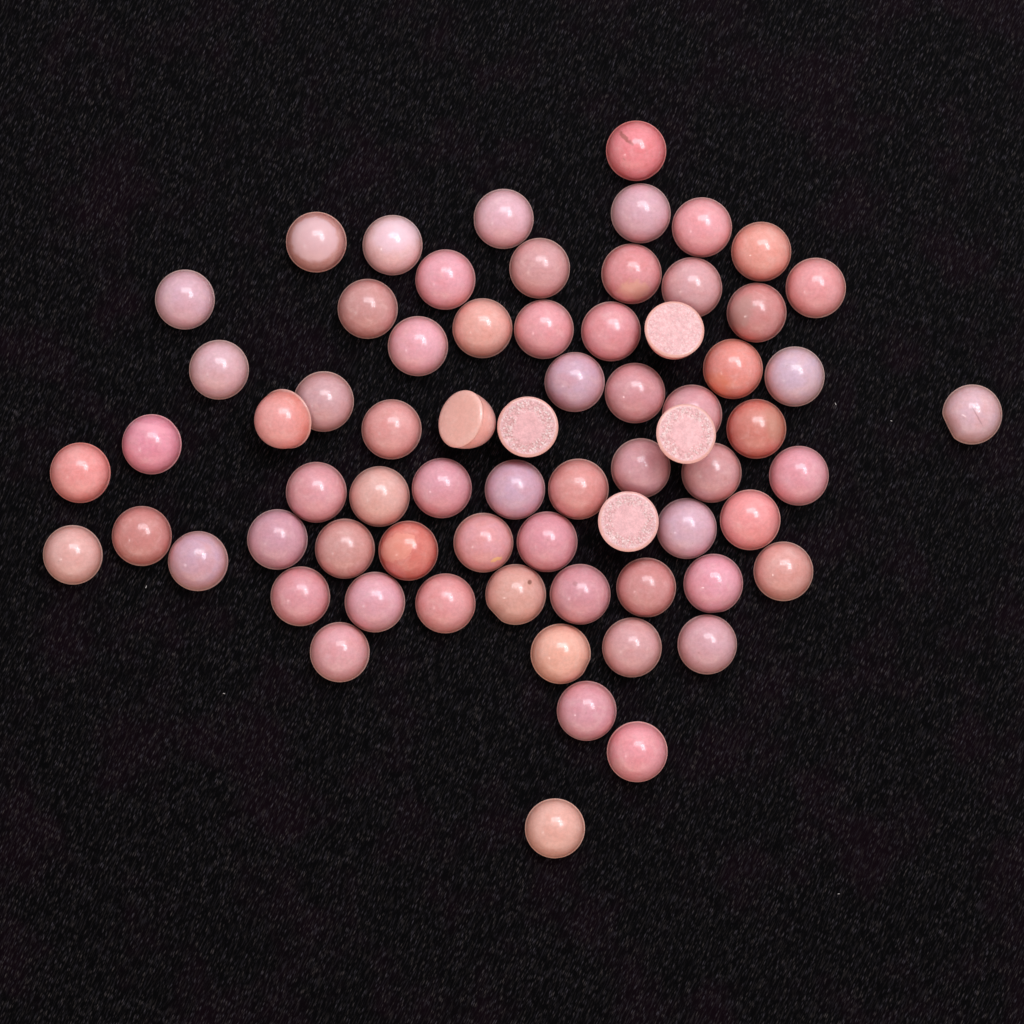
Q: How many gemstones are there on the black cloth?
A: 70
